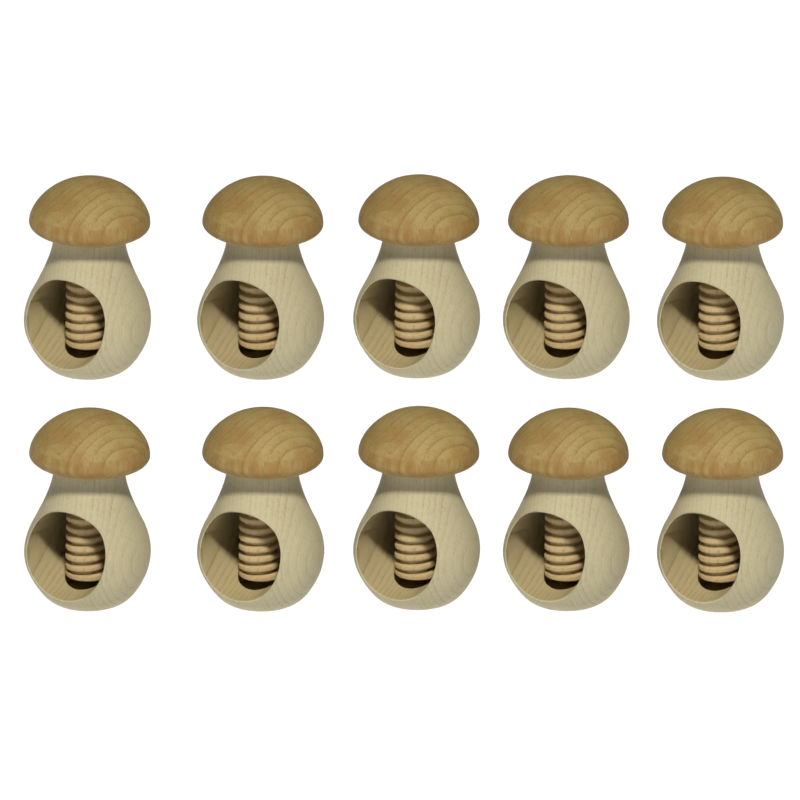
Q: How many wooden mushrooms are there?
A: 10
